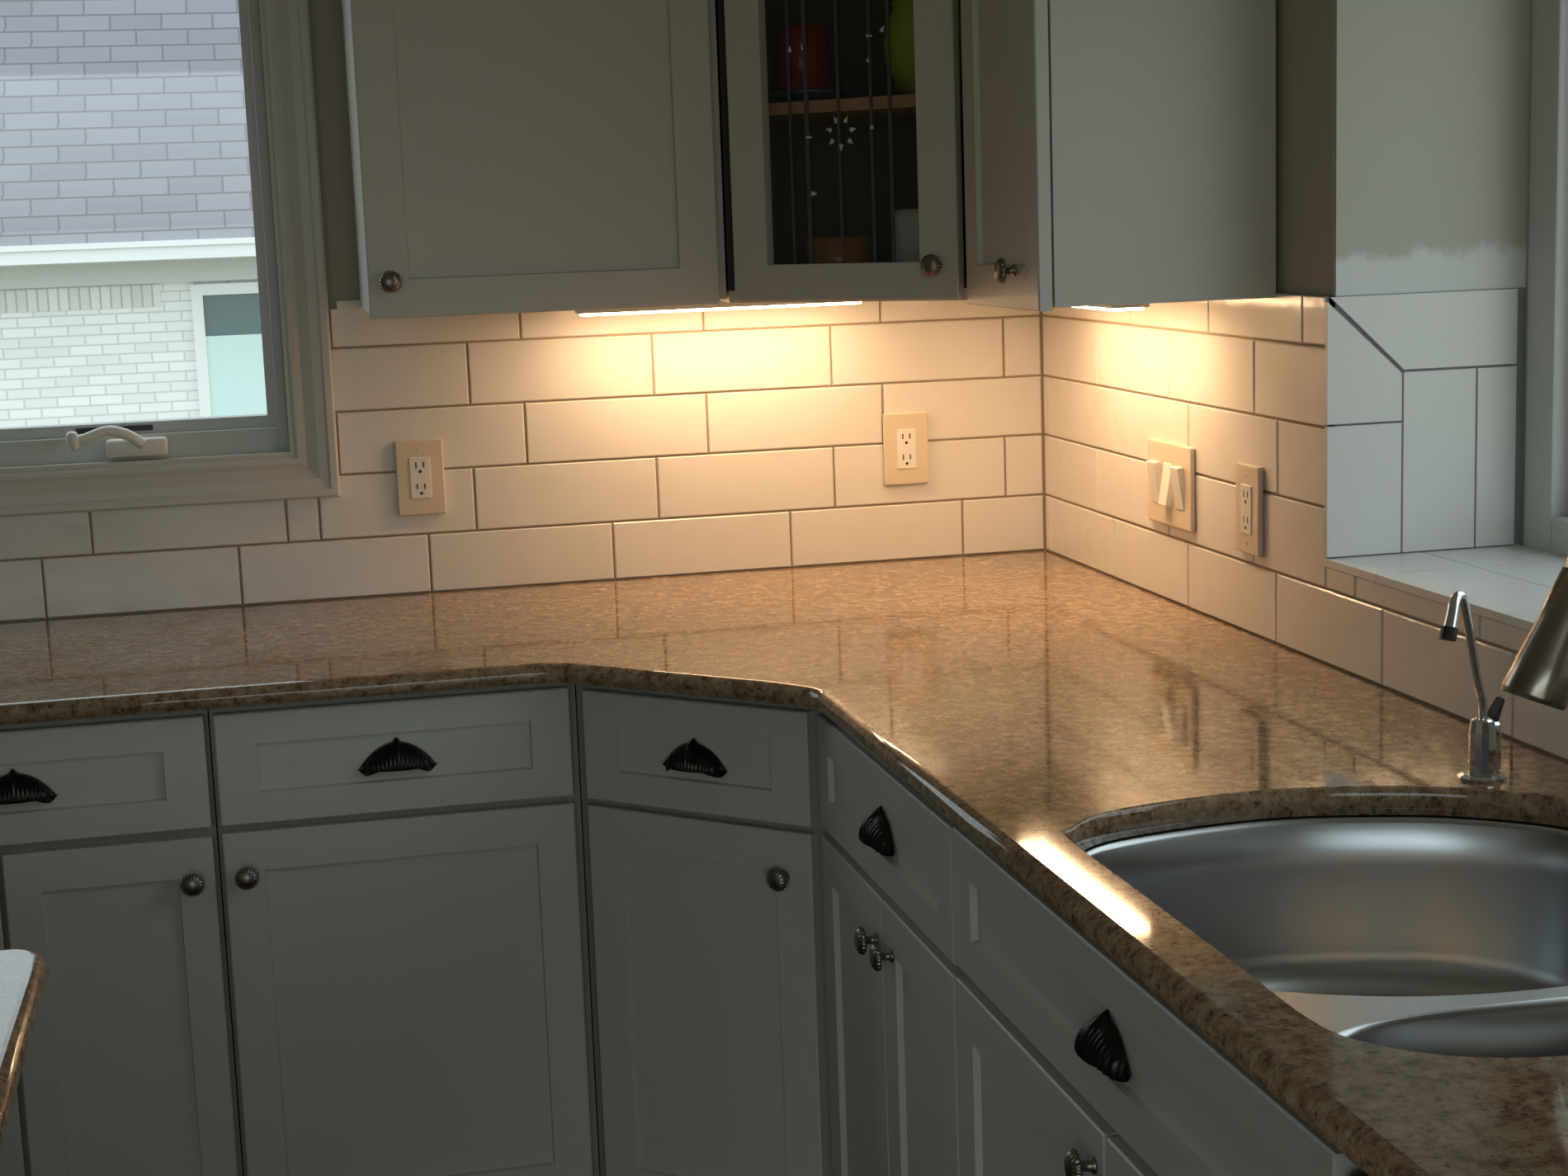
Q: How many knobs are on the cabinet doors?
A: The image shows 9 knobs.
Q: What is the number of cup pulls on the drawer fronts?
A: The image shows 5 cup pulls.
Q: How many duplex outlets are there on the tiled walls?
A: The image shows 3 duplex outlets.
